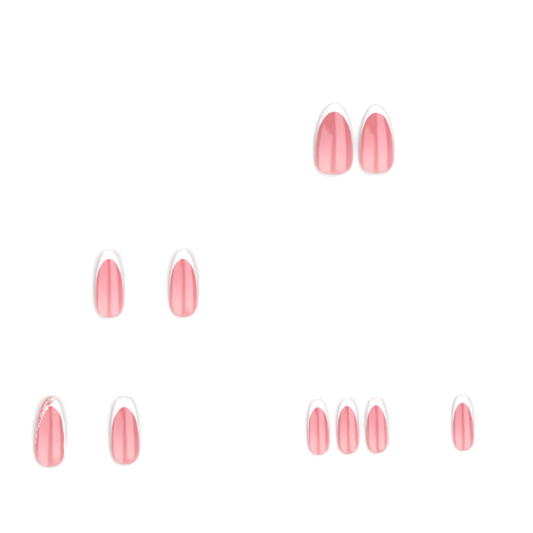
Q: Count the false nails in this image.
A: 10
